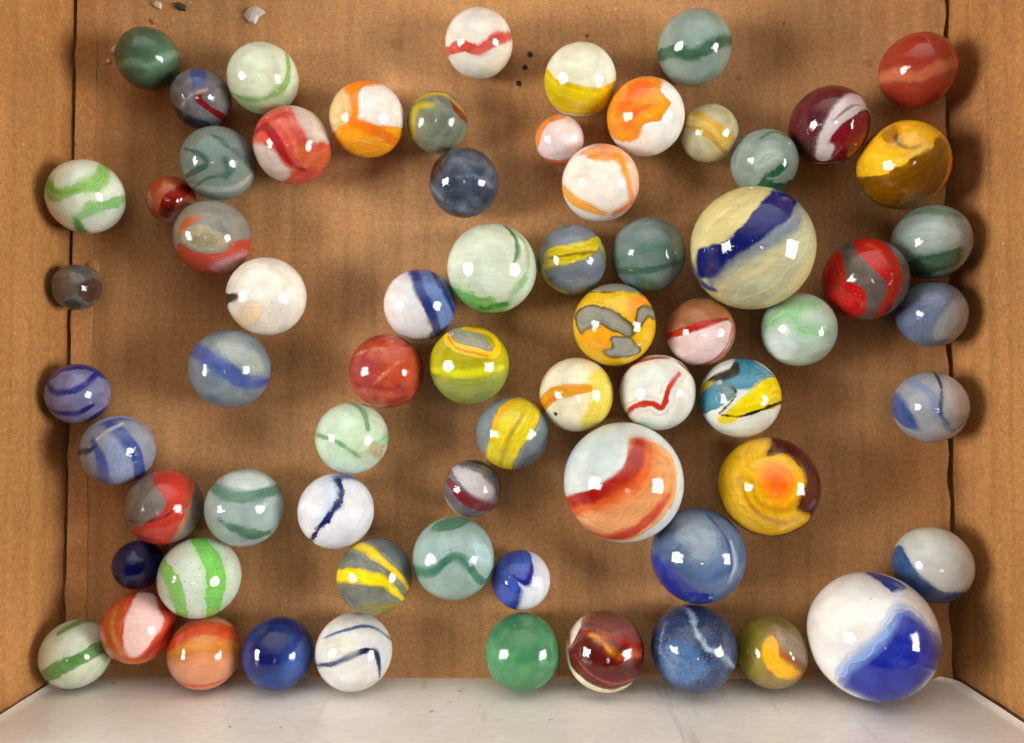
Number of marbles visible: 69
